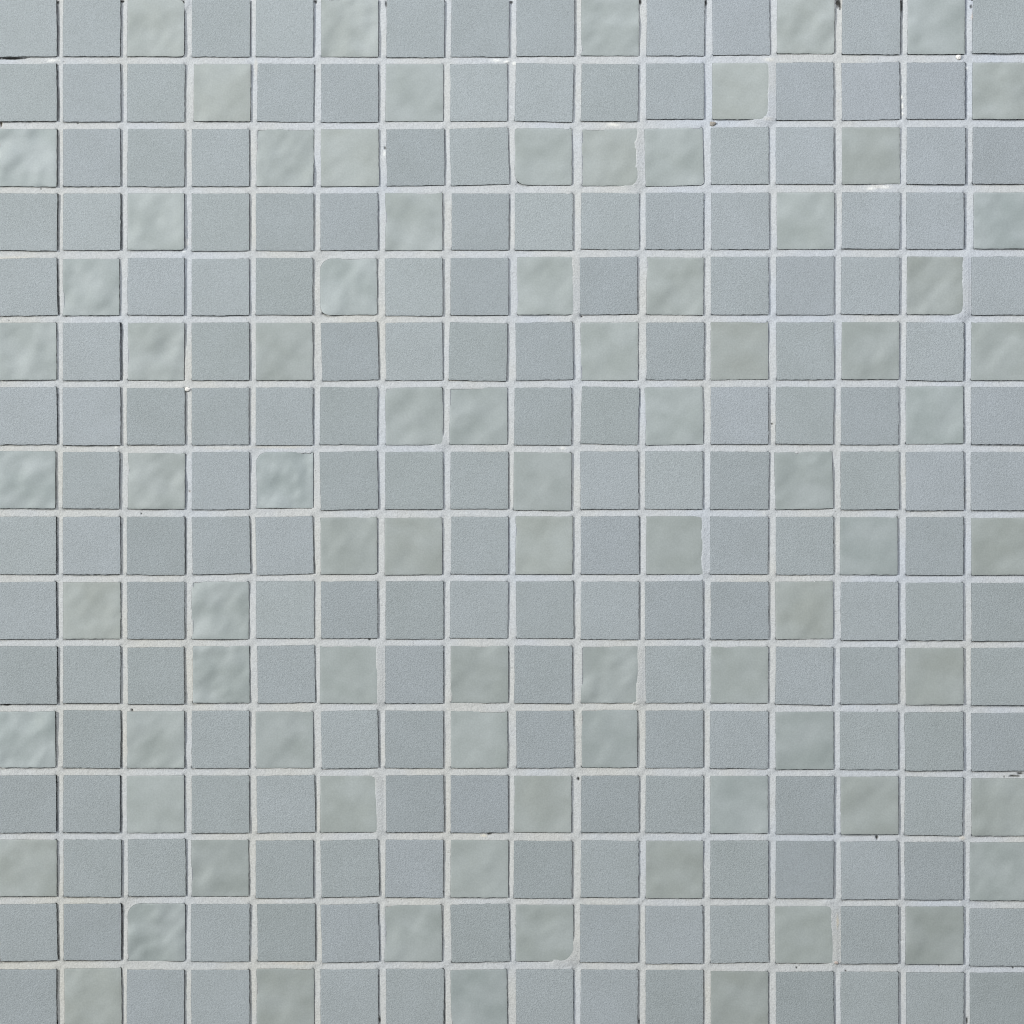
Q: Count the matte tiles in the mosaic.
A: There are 174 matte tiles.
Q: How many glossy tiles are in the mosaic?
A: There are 82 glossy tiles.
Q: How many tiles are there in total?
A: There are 256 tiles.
